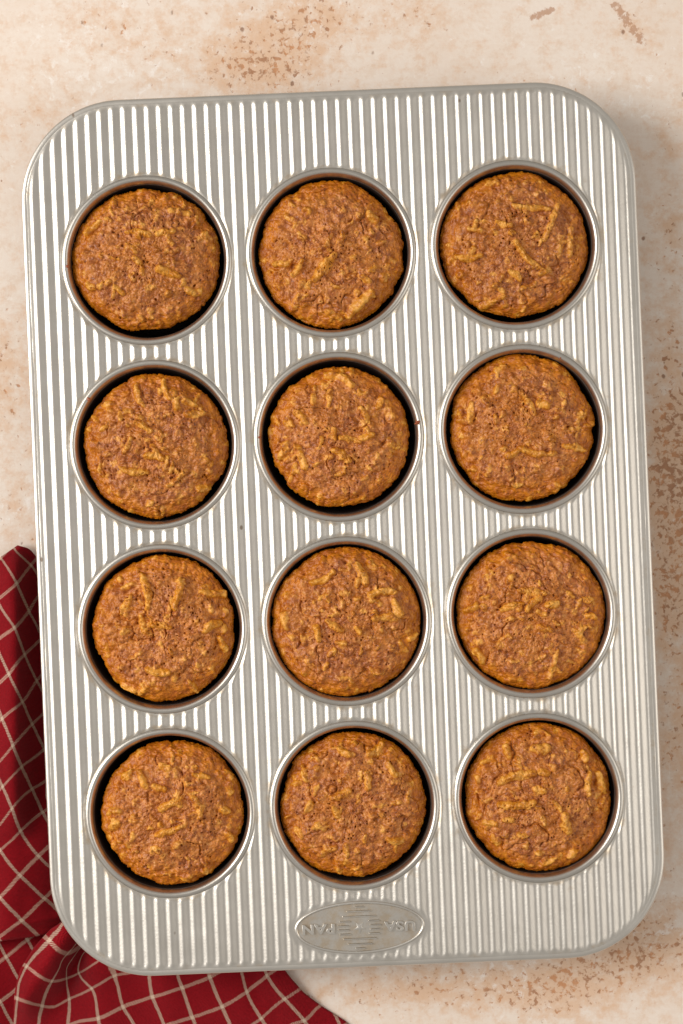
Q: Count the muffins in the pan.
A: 12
